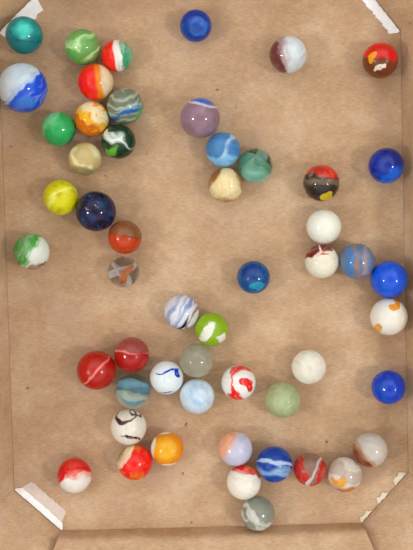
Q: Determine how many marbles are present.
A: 53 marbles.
